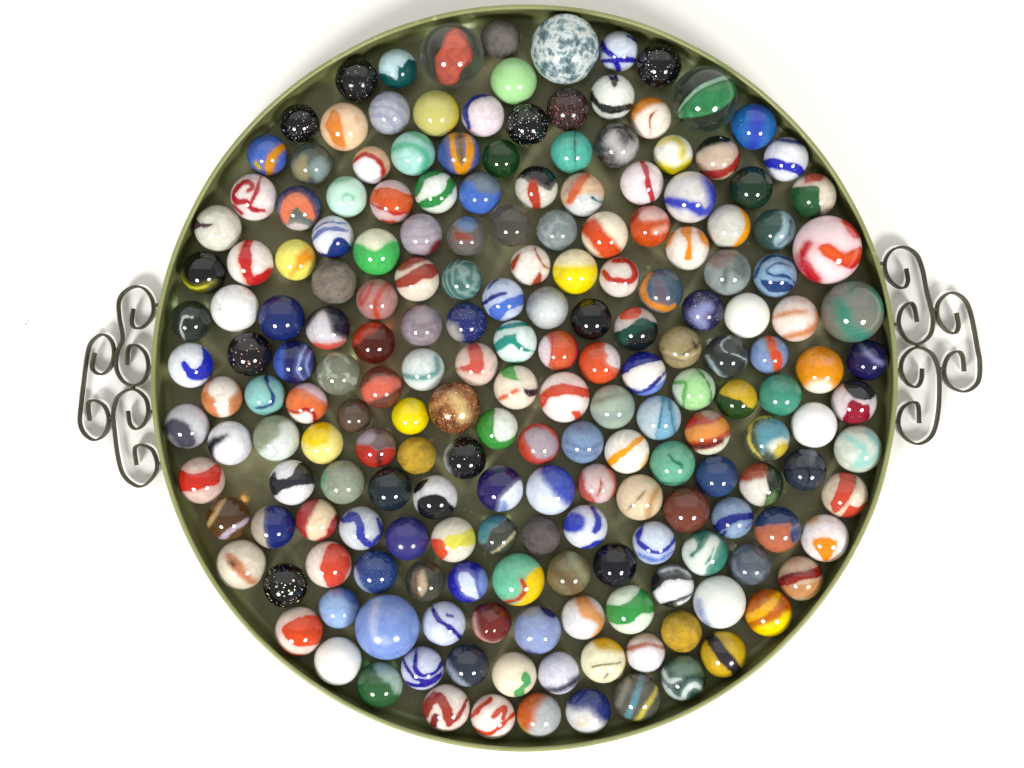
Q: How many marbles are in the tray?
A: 195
